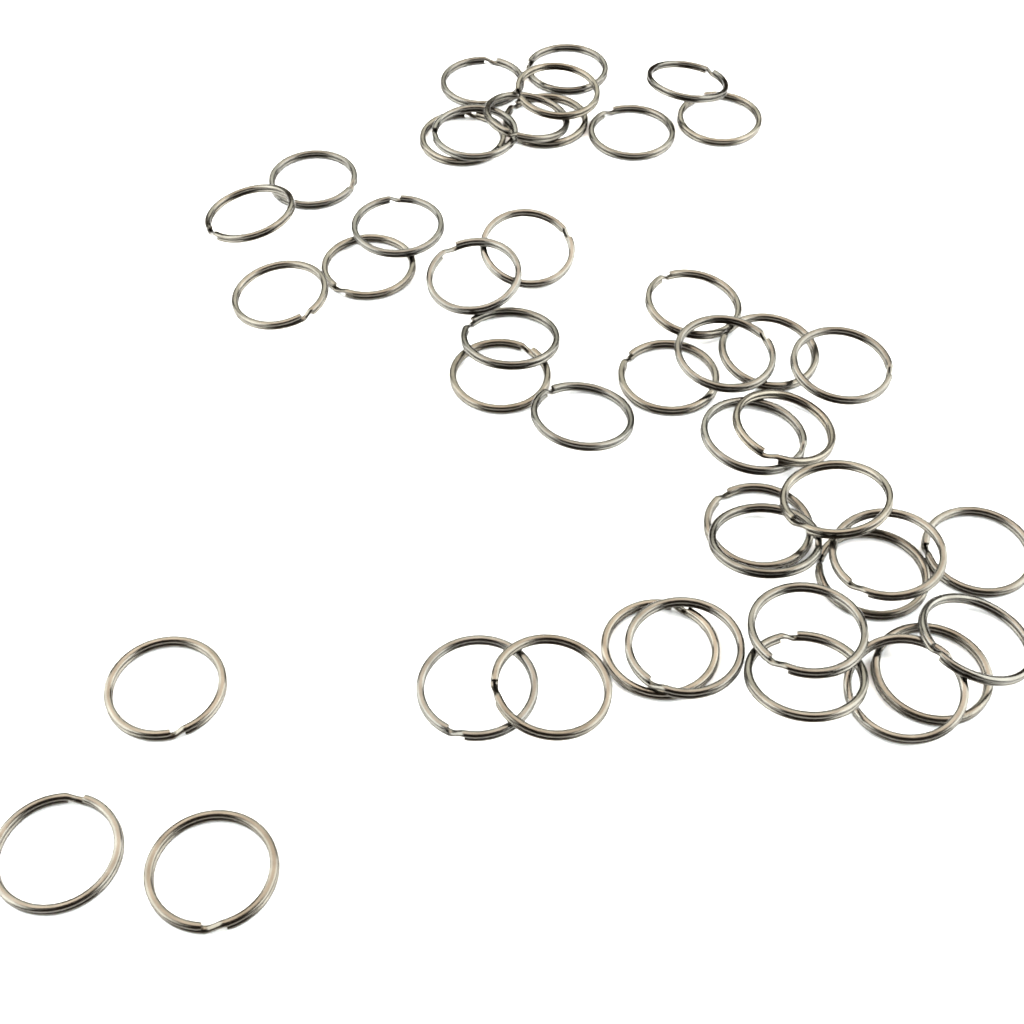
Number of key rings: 45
